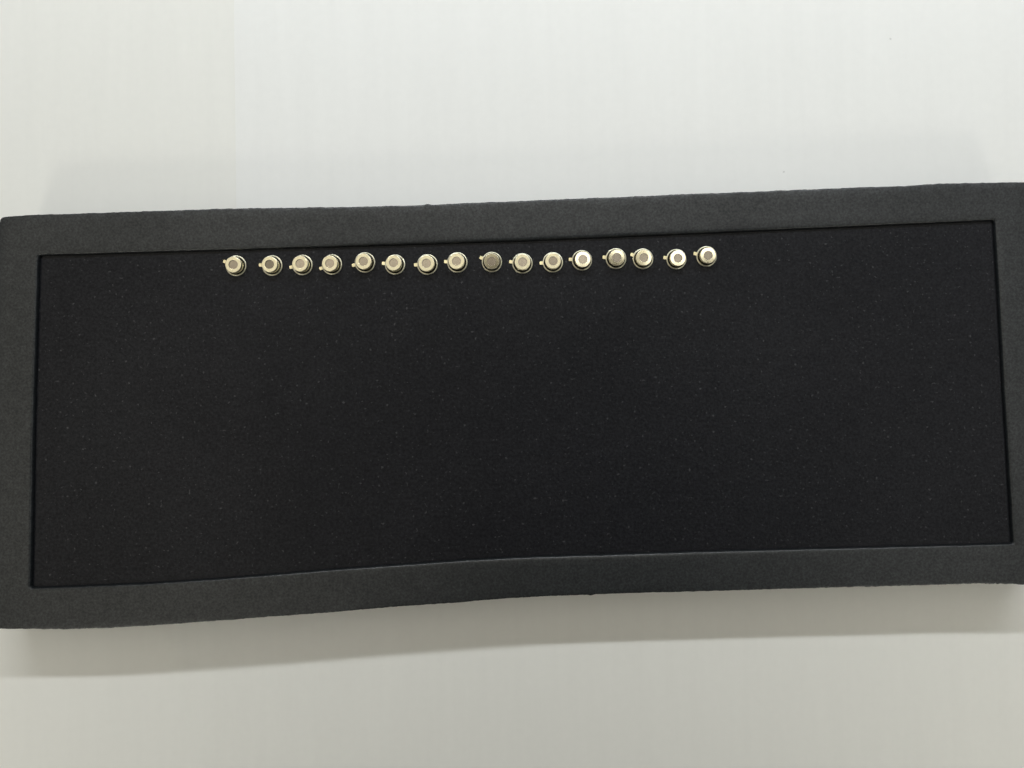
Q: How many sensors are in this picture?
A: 16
